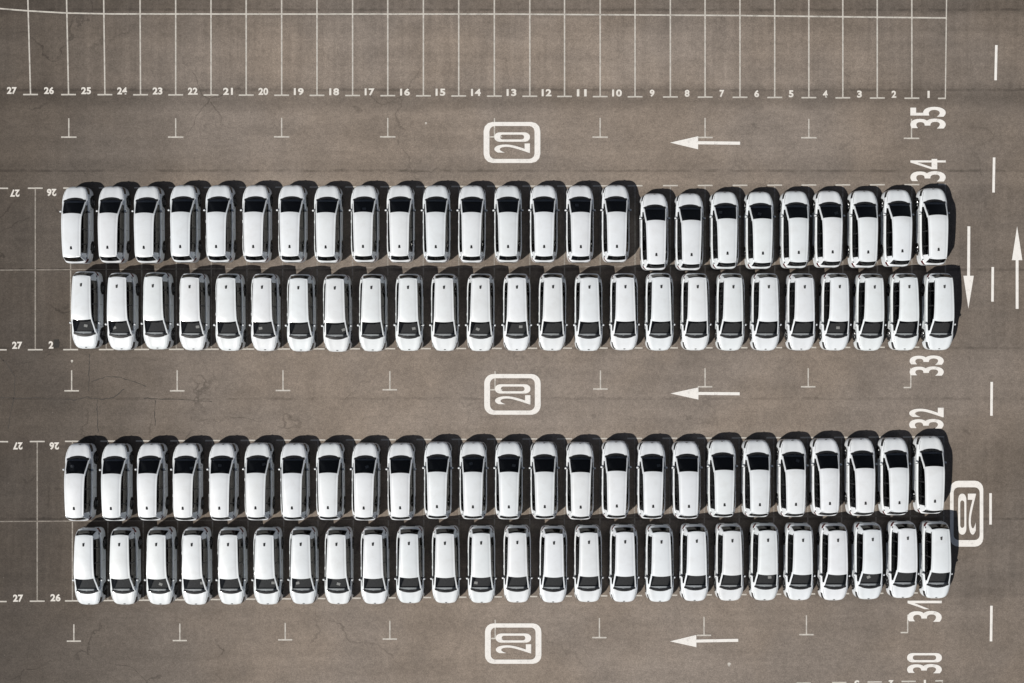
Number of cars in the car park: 100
